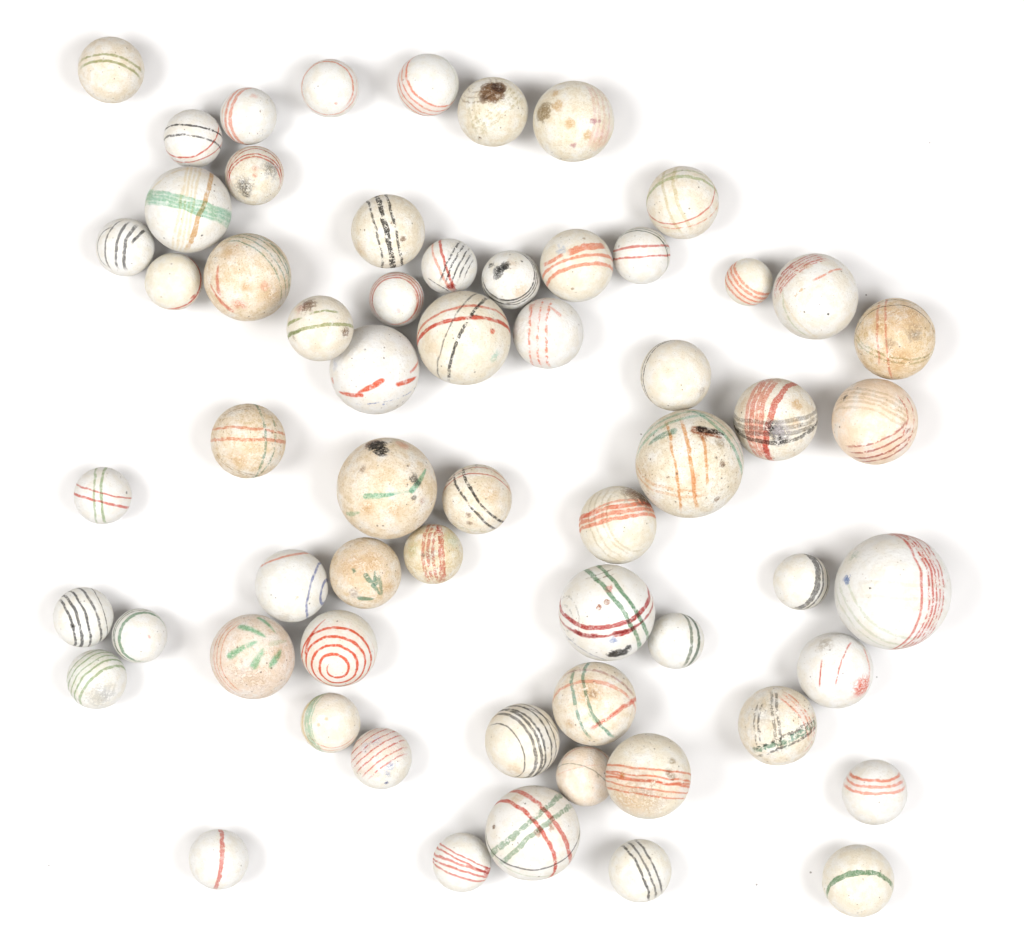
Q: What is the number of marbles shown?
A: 61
